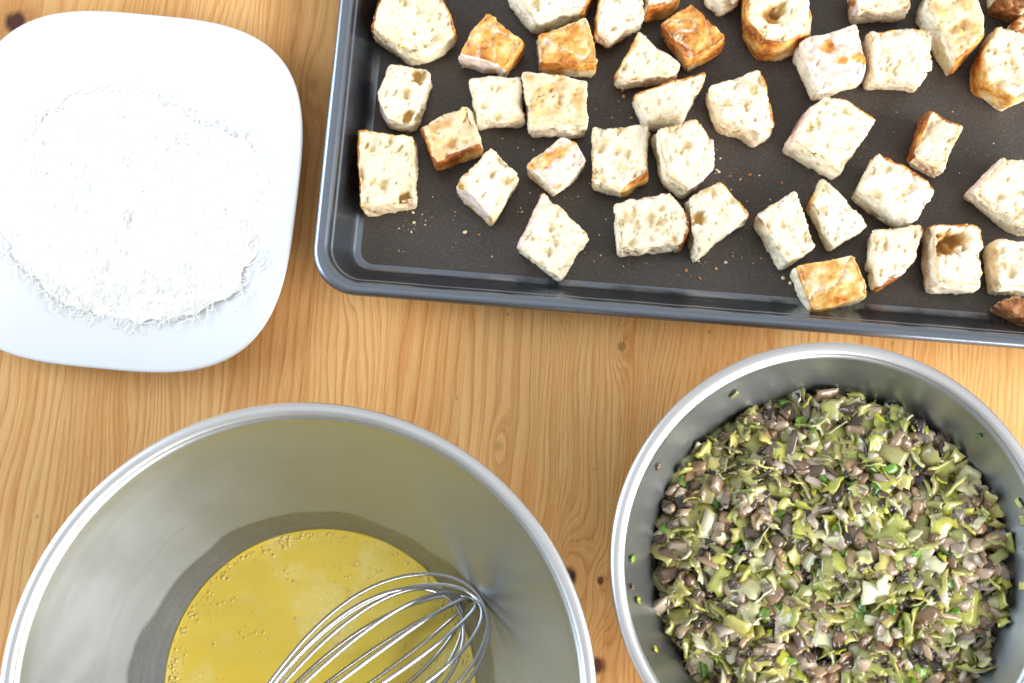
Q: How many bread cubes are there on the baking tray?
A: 42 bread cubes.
